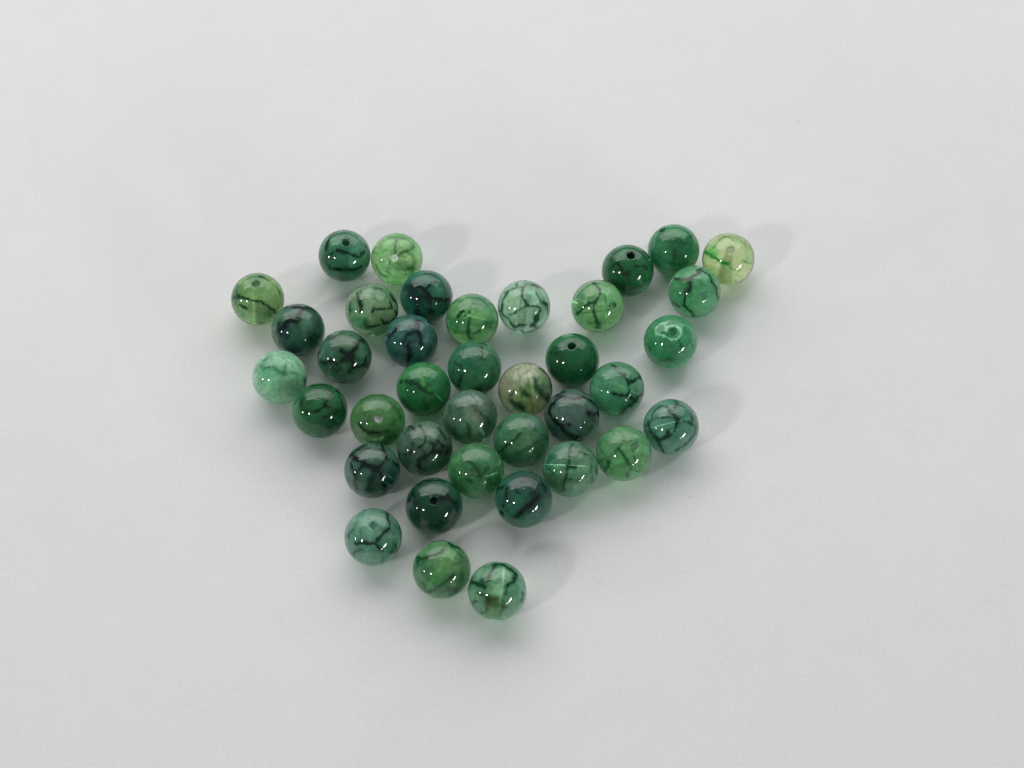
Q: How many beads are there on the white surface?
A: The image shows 38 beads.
